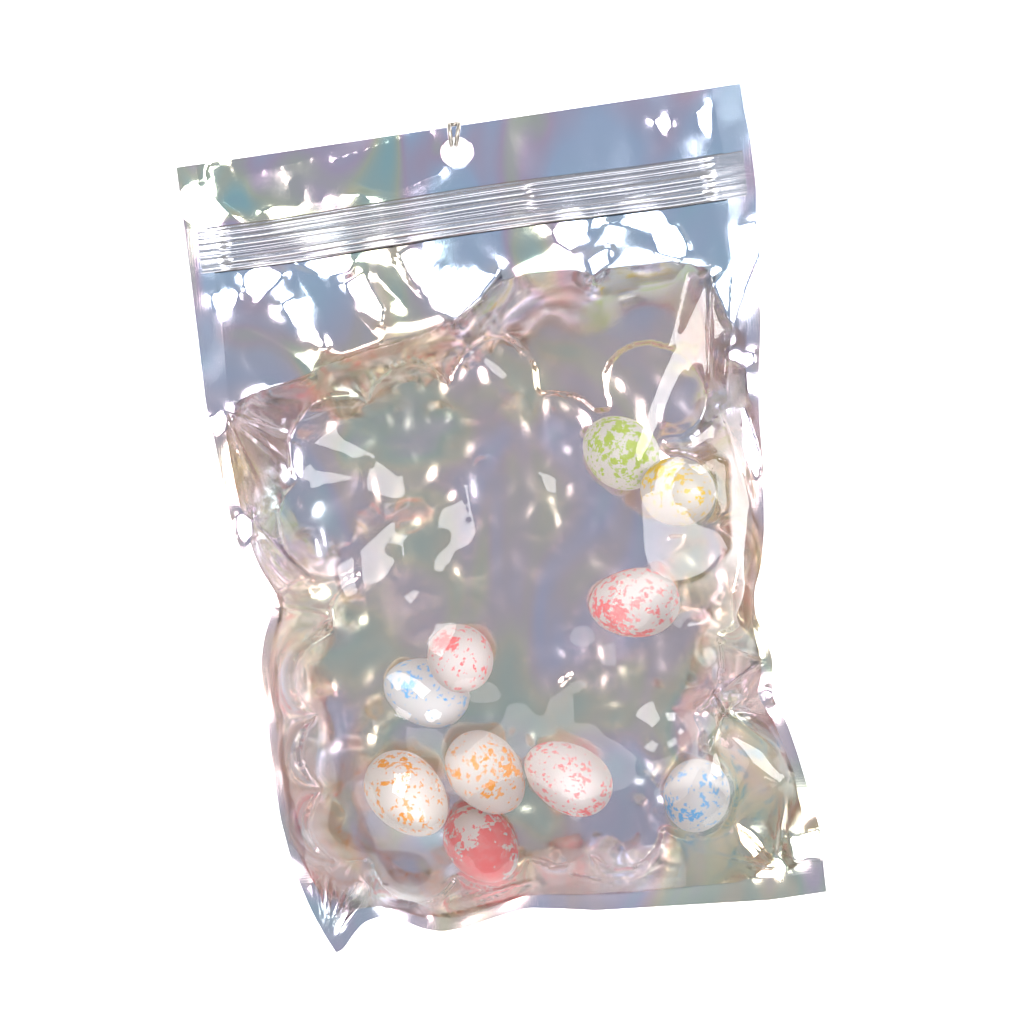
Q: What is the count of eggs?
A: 10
